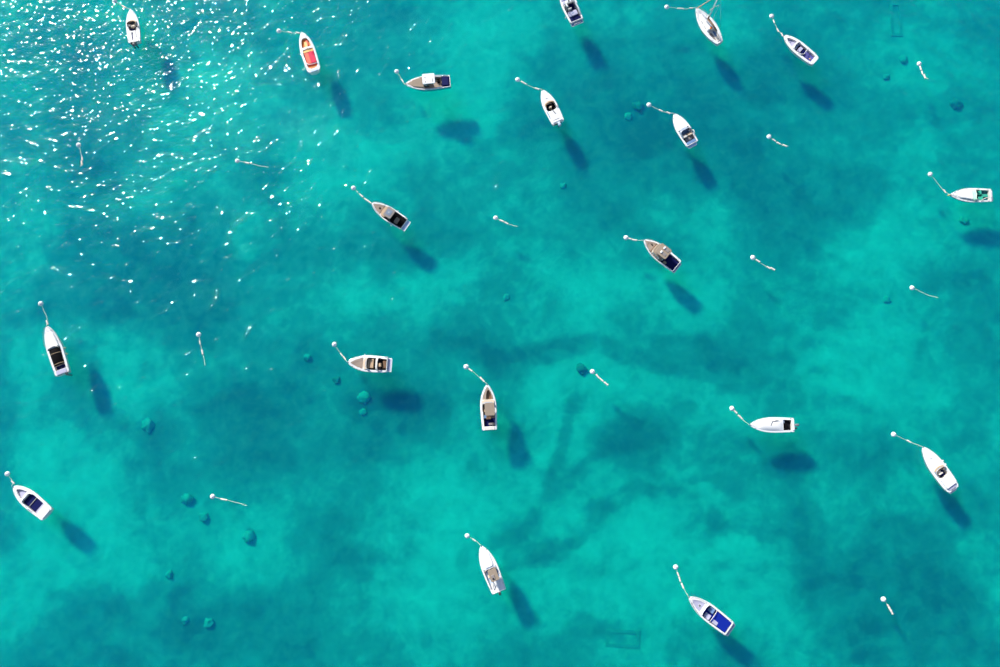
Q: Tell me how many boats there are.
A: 19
